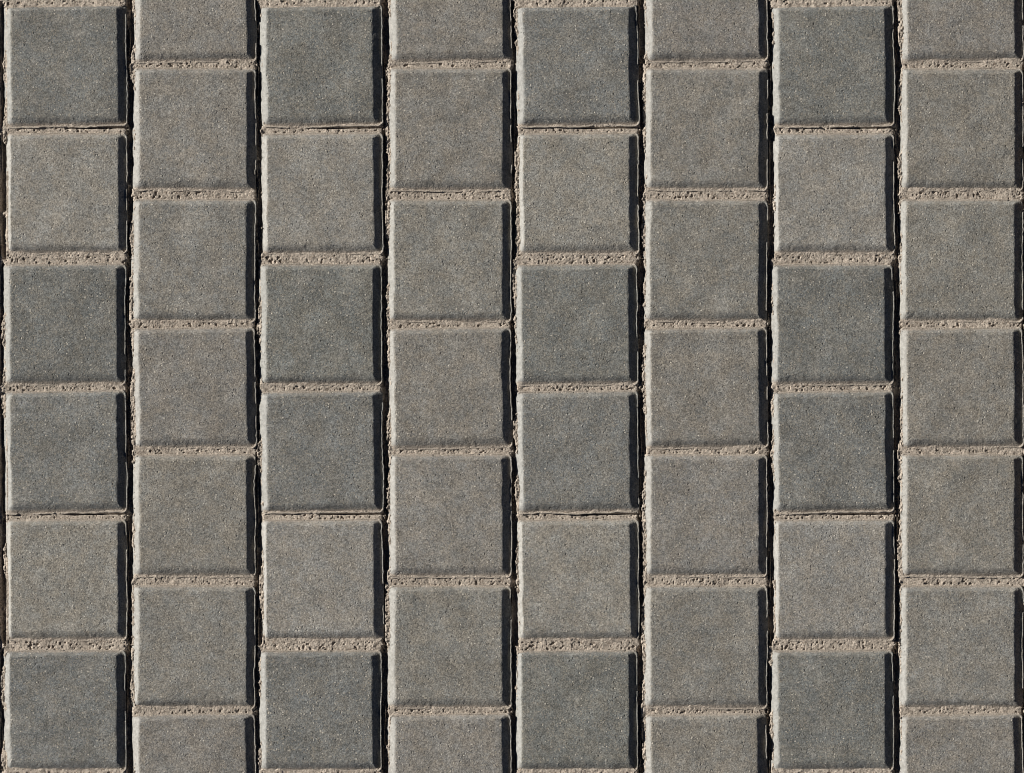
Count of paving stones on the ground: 52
